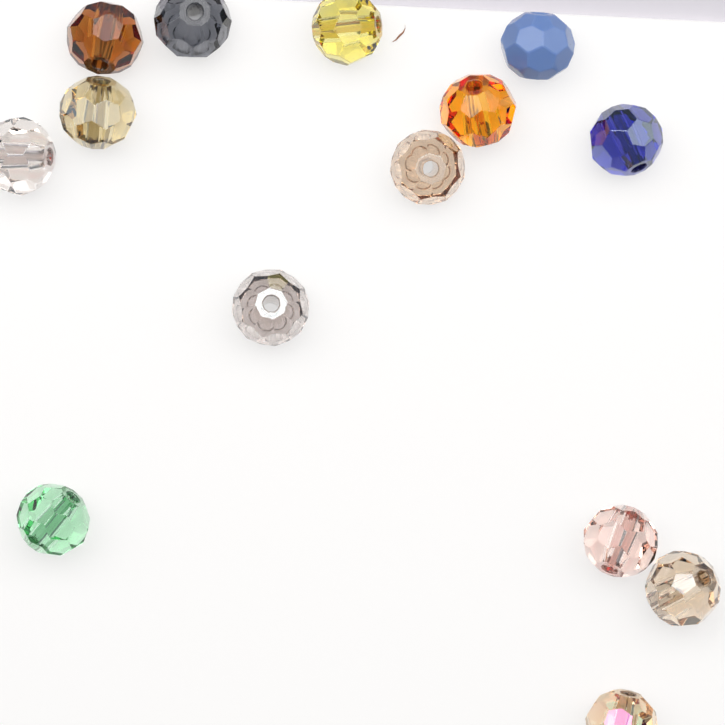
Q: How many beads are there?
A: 14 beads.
